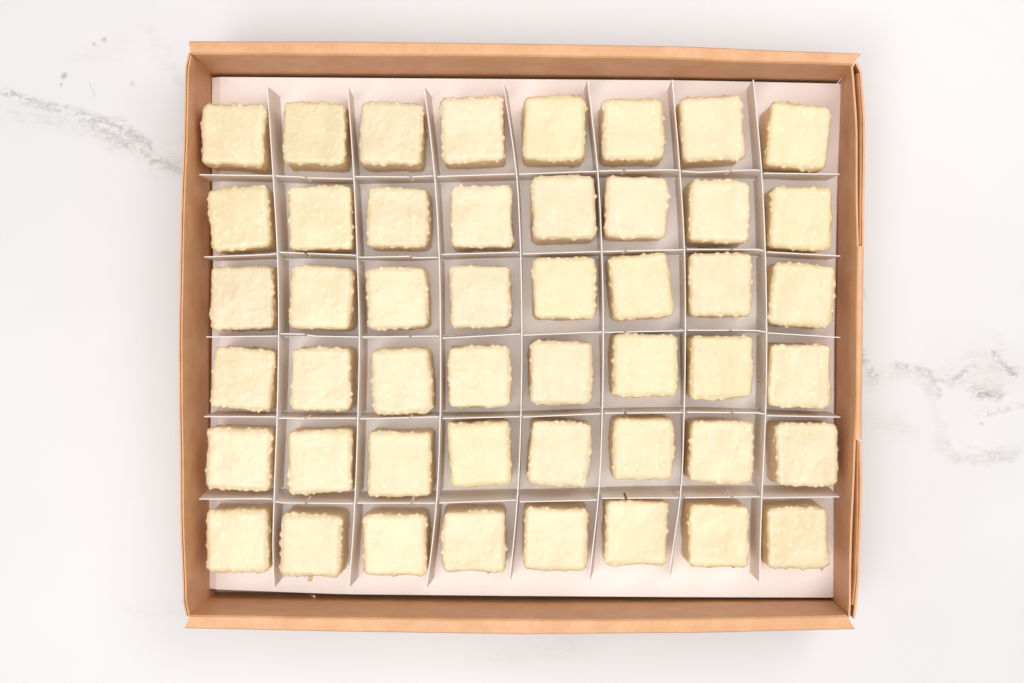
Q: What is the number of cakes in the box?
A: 48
